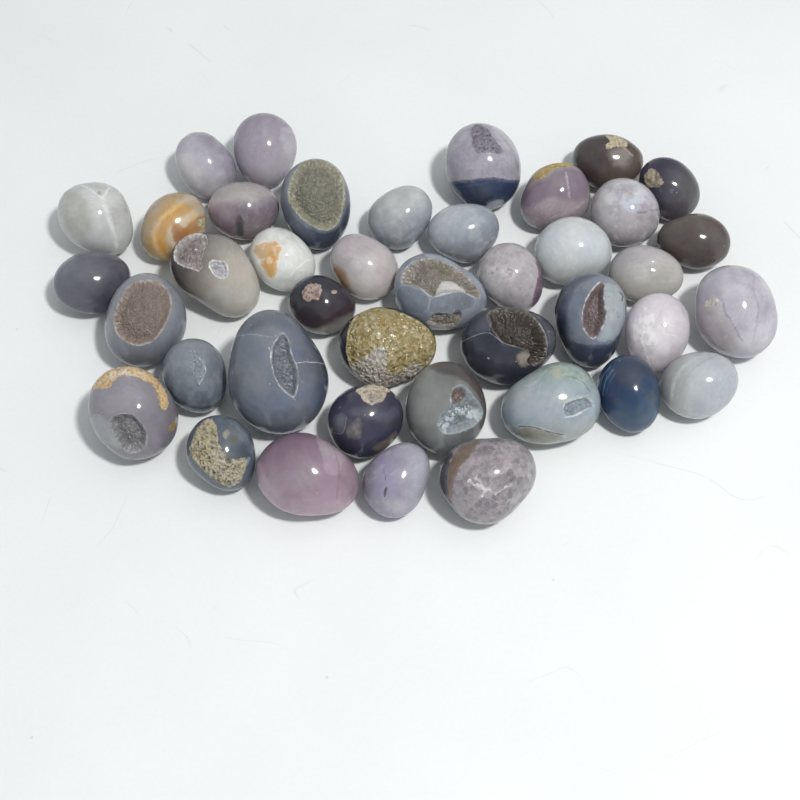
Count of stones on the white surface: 41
